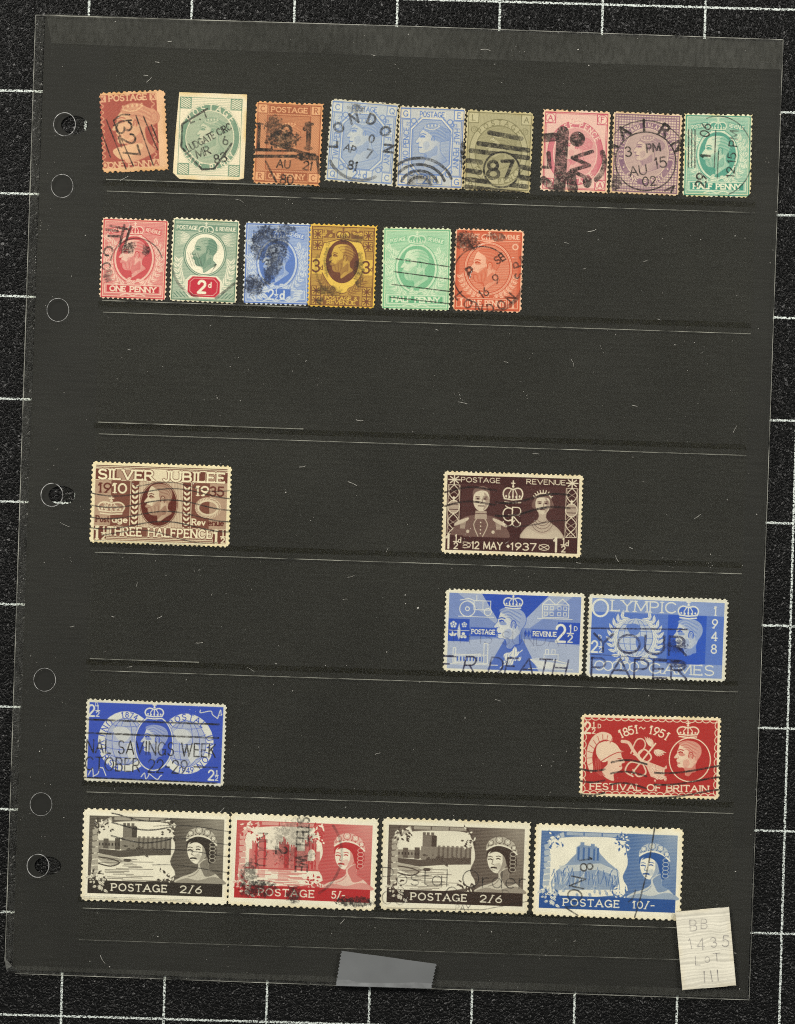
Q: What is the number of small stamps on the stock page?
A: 15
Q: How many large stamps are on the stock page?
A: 10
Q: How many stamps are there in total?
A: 25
